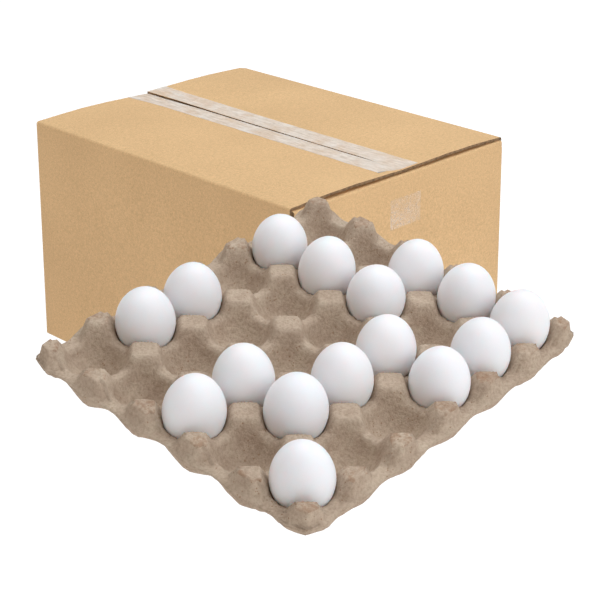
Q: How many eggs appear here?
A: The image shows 16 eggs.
